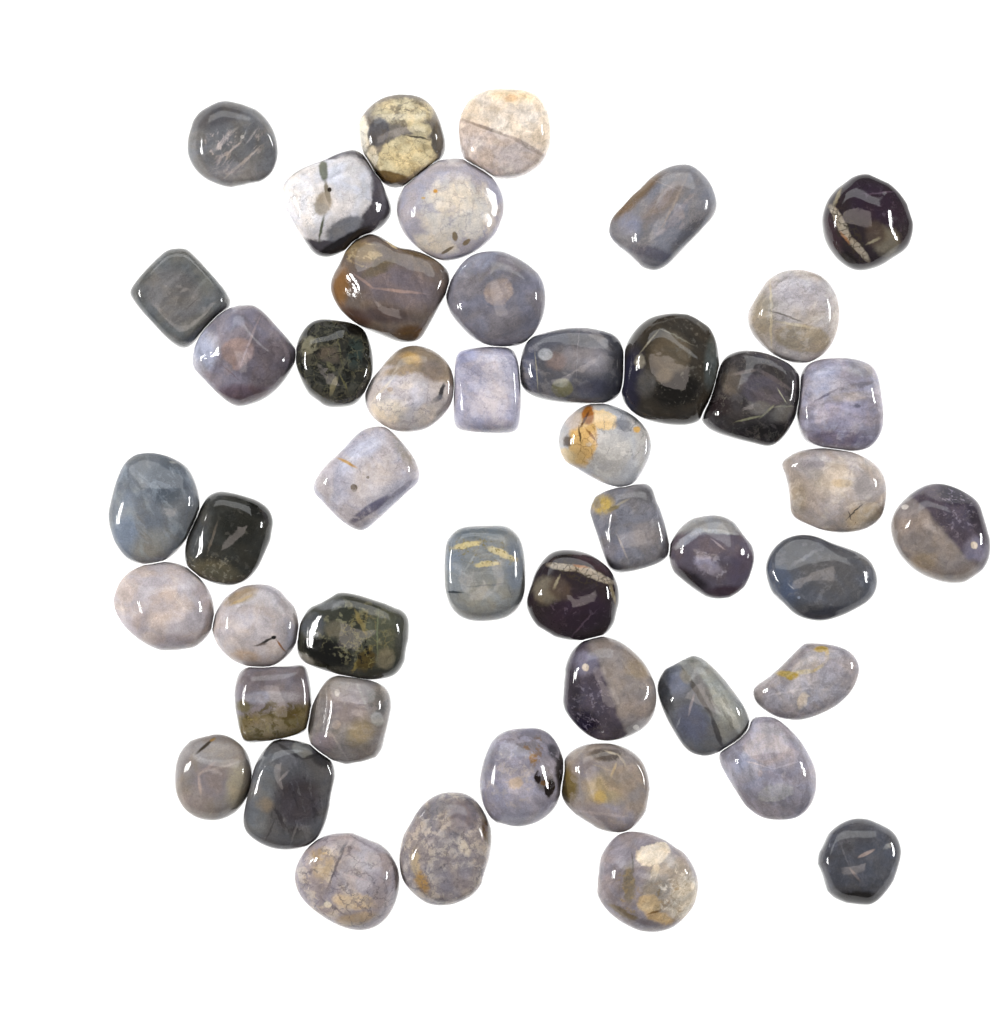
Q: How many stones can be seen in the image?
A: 47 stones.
